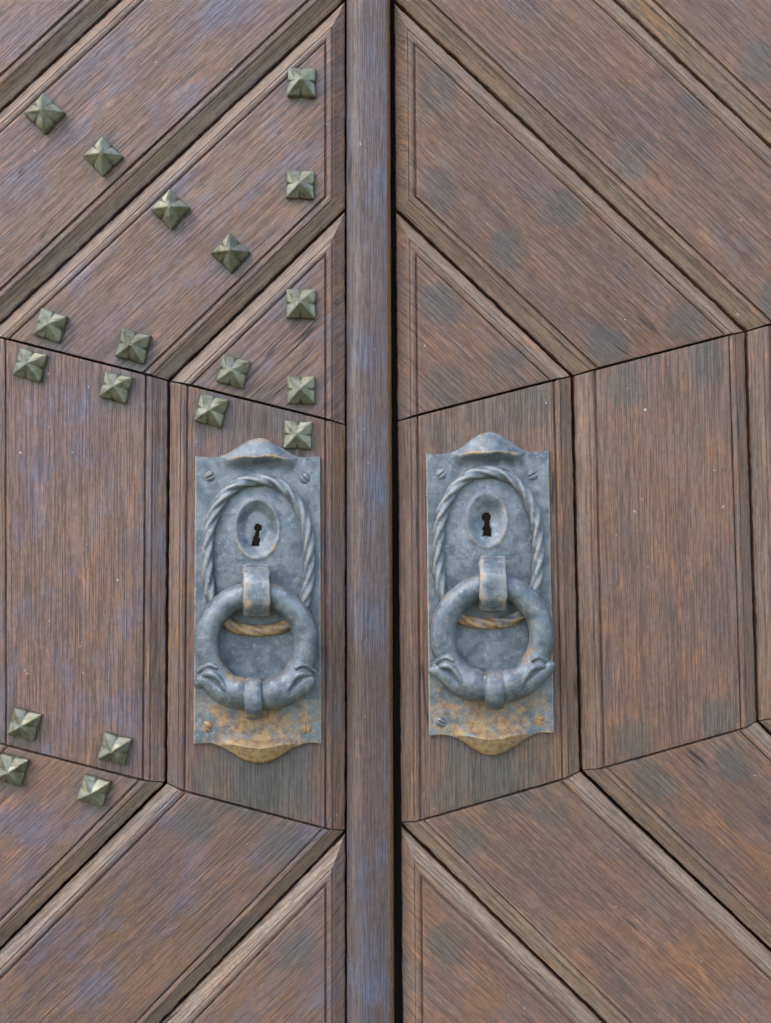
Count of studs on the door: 19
